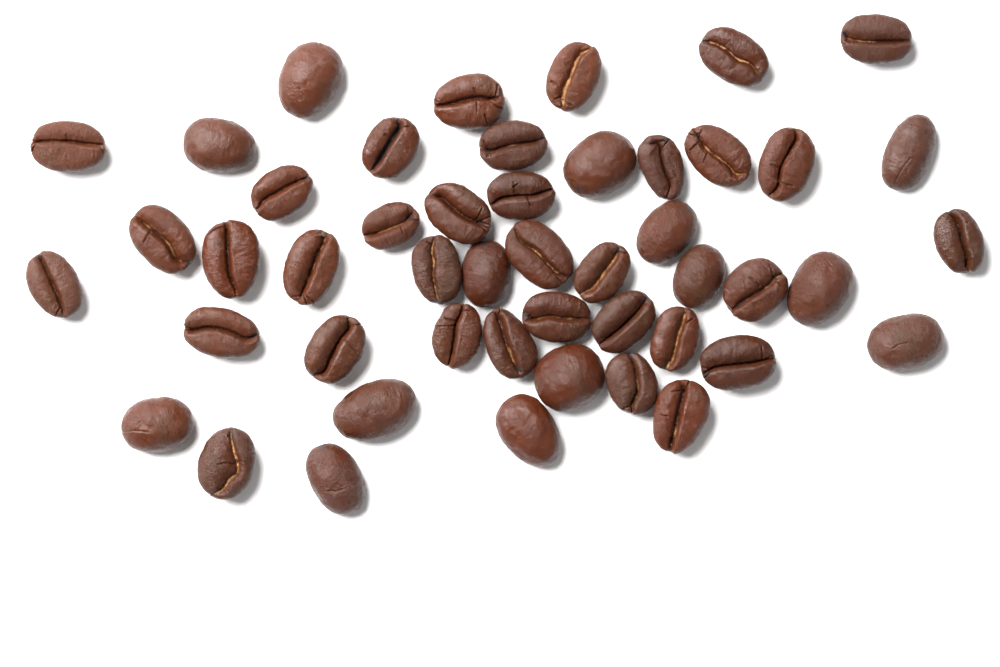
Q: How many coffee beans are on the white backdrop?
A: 48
